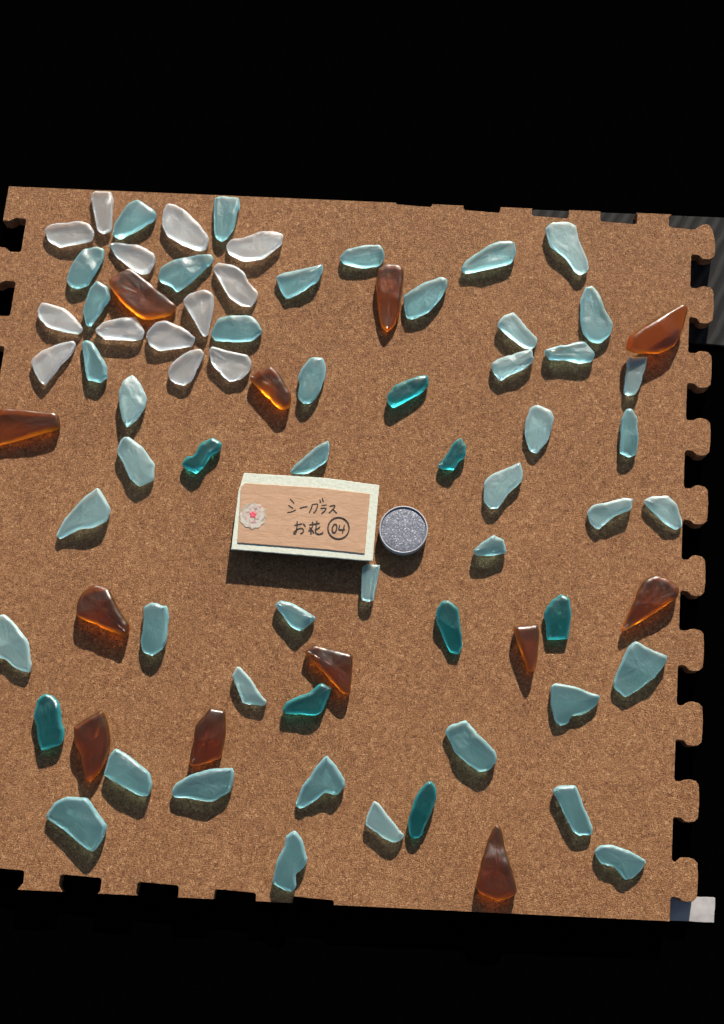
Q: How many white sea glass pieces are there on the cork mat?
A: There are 13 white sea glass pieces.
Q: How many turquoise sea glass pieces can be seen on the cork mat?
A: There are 52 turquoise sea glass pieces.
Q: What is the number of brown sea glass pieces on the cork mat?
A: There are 12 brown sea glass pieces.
